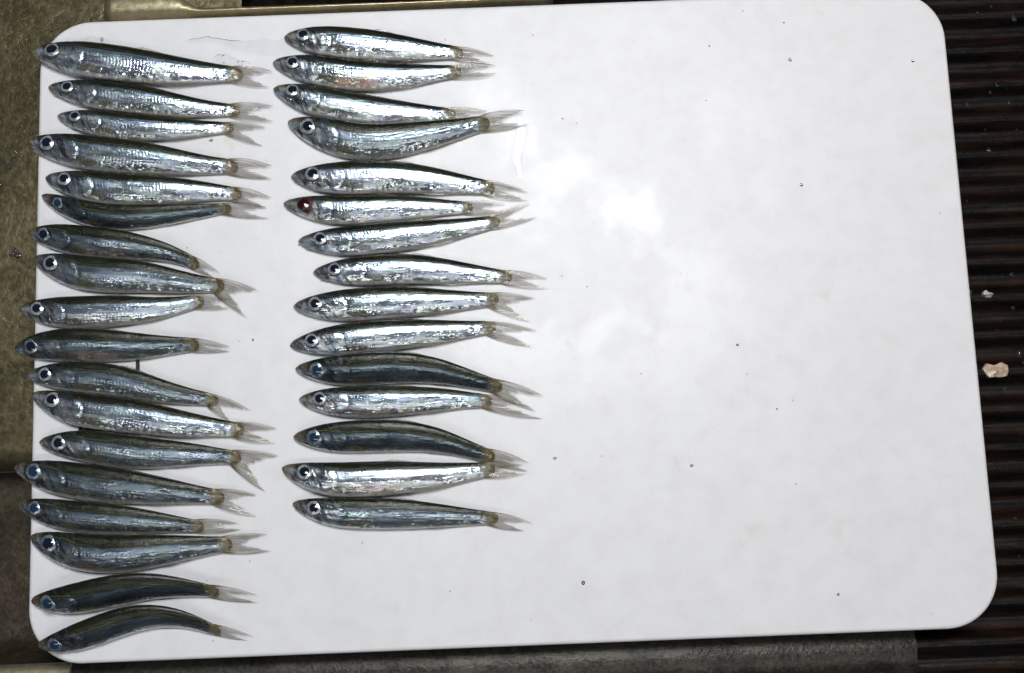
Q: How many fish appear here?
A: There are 33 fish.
